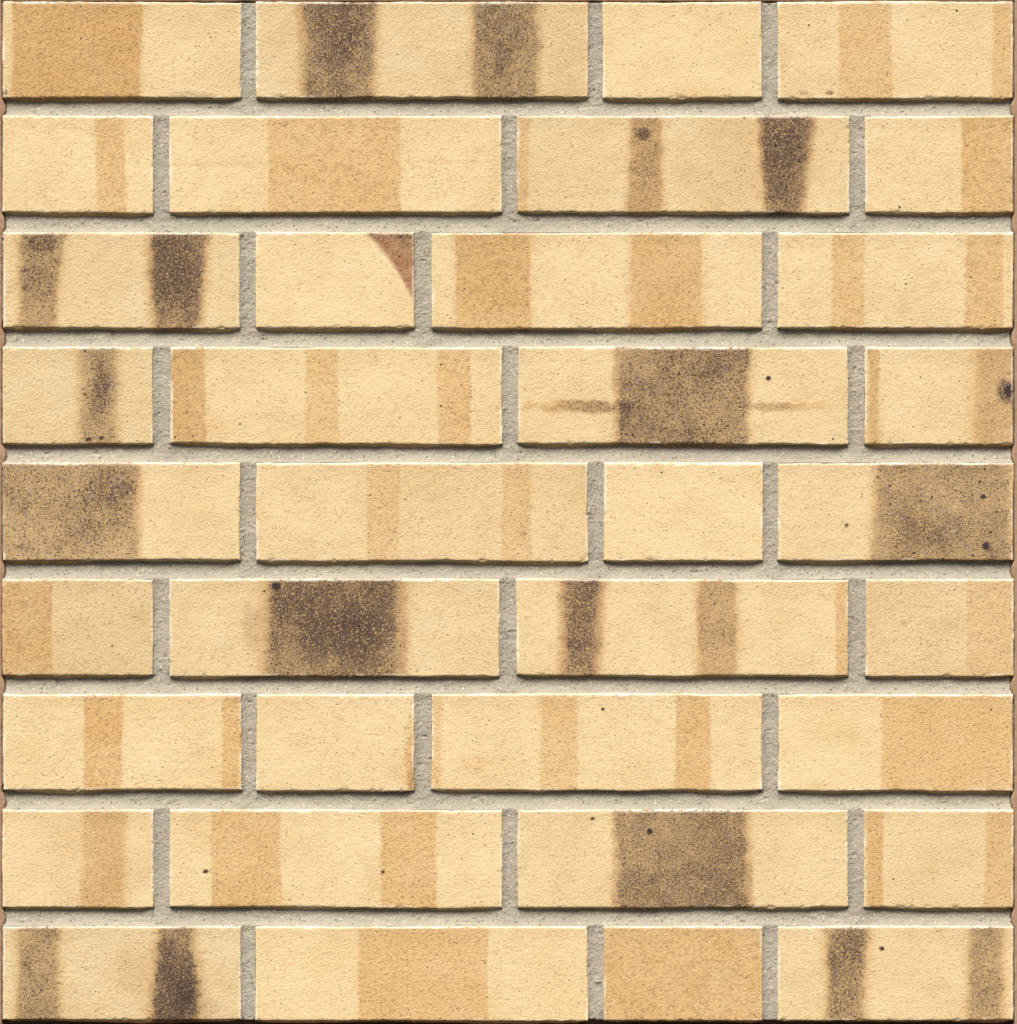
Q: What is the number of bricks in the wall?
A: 36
